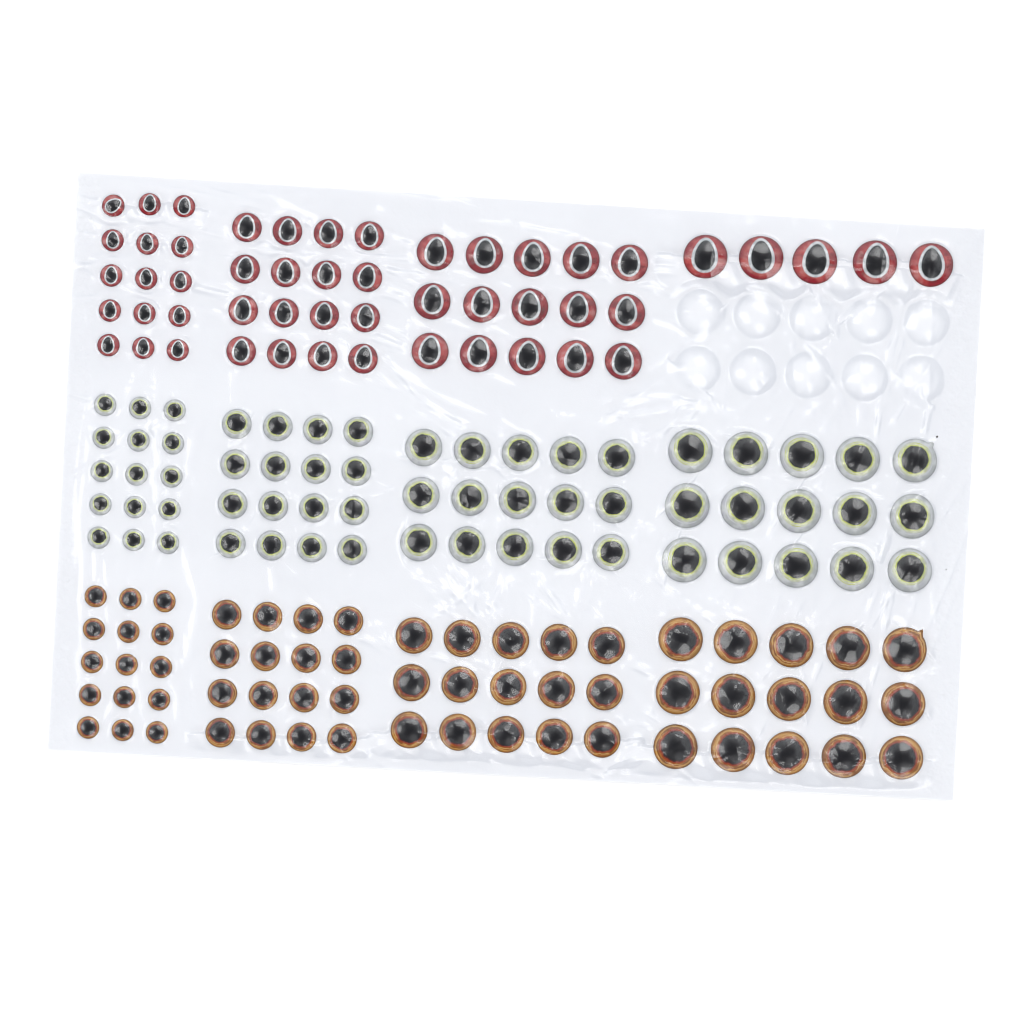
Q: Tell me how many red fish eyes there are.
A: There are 51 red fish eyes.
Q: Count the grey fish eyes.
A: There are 61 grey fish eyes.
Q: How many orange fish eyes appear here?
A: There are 61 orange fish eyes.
